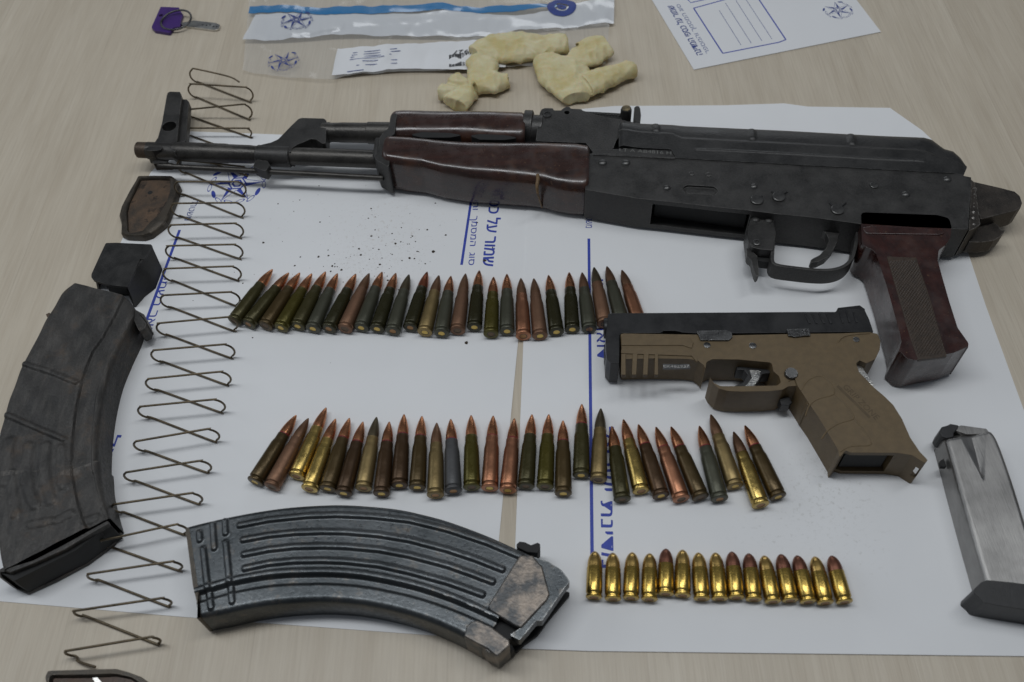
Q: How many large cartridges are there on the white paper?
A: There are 55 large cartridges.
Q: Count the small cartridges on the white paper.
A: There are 15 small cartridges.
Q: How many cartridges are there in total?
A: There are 70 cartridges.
